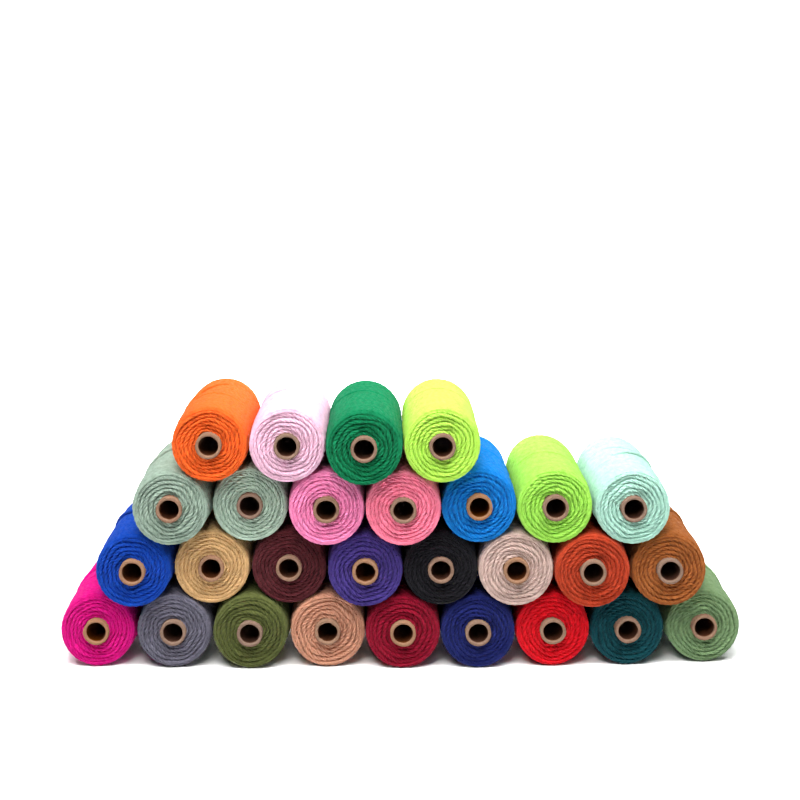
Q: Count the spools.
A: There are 28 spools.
